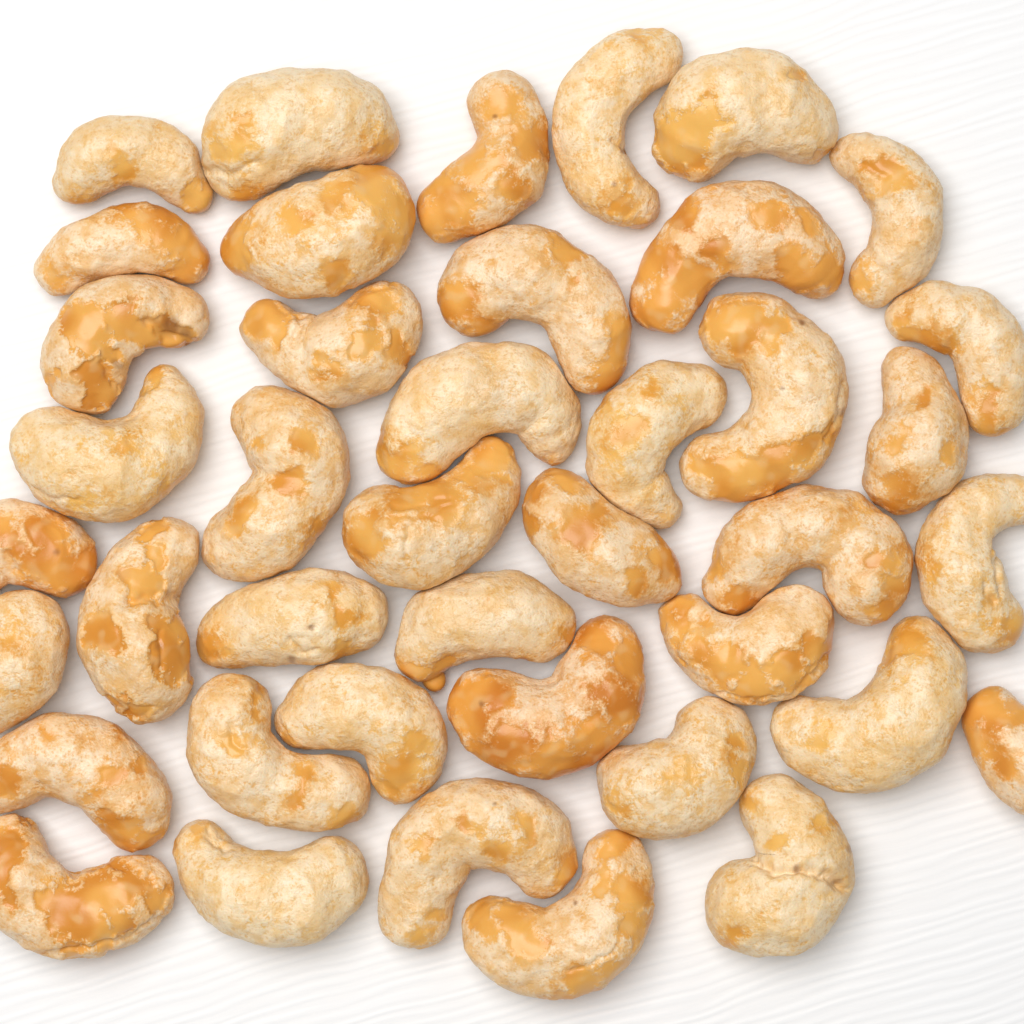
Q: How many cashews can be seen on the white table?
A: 41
